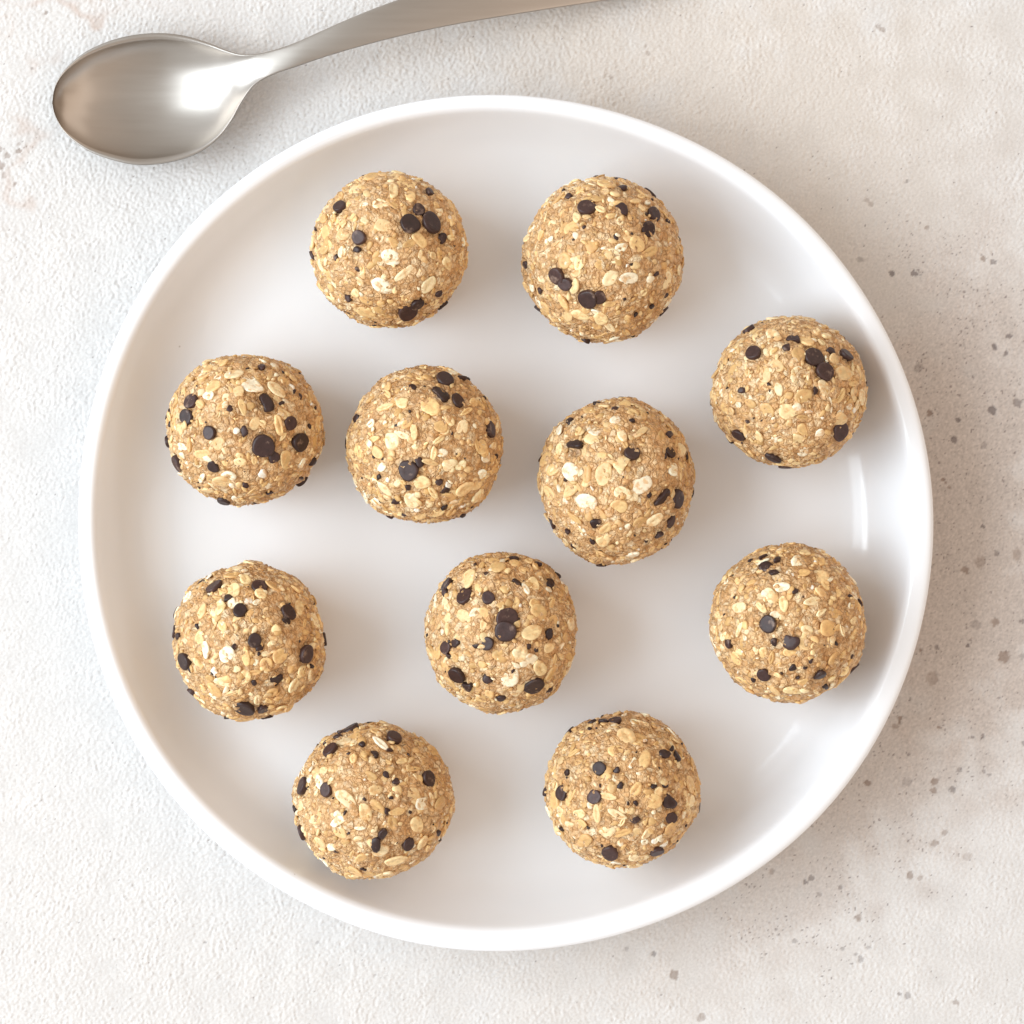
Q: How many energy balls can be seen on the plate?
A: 11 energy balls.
